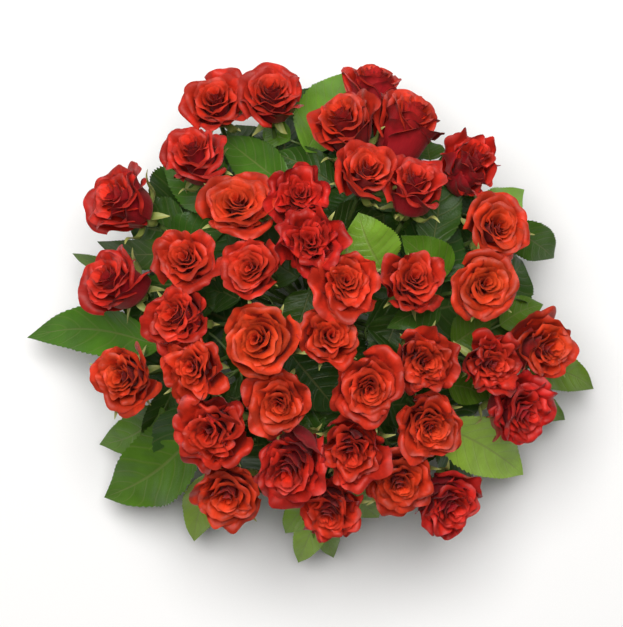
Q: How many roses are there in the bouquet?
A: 39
